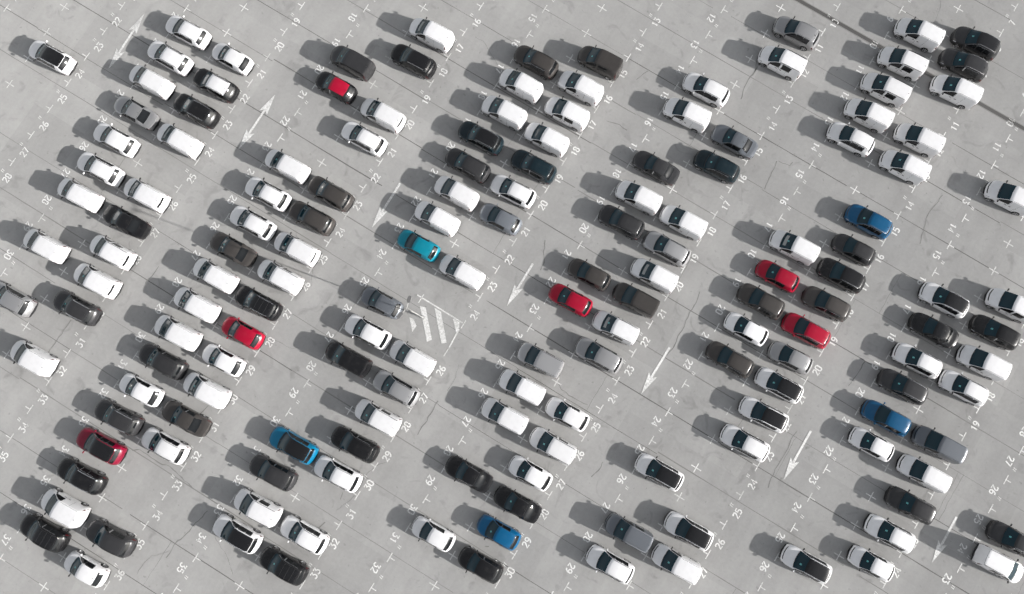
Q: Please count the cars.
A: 158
